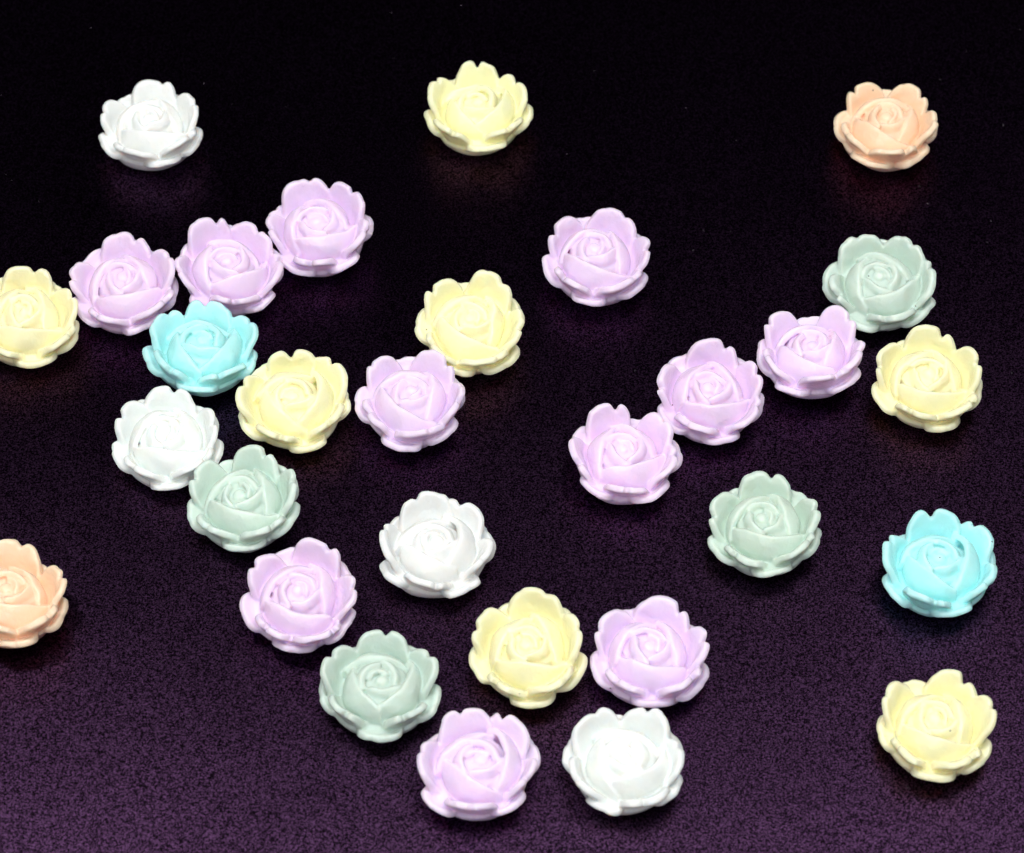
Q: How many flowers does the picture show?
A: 30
